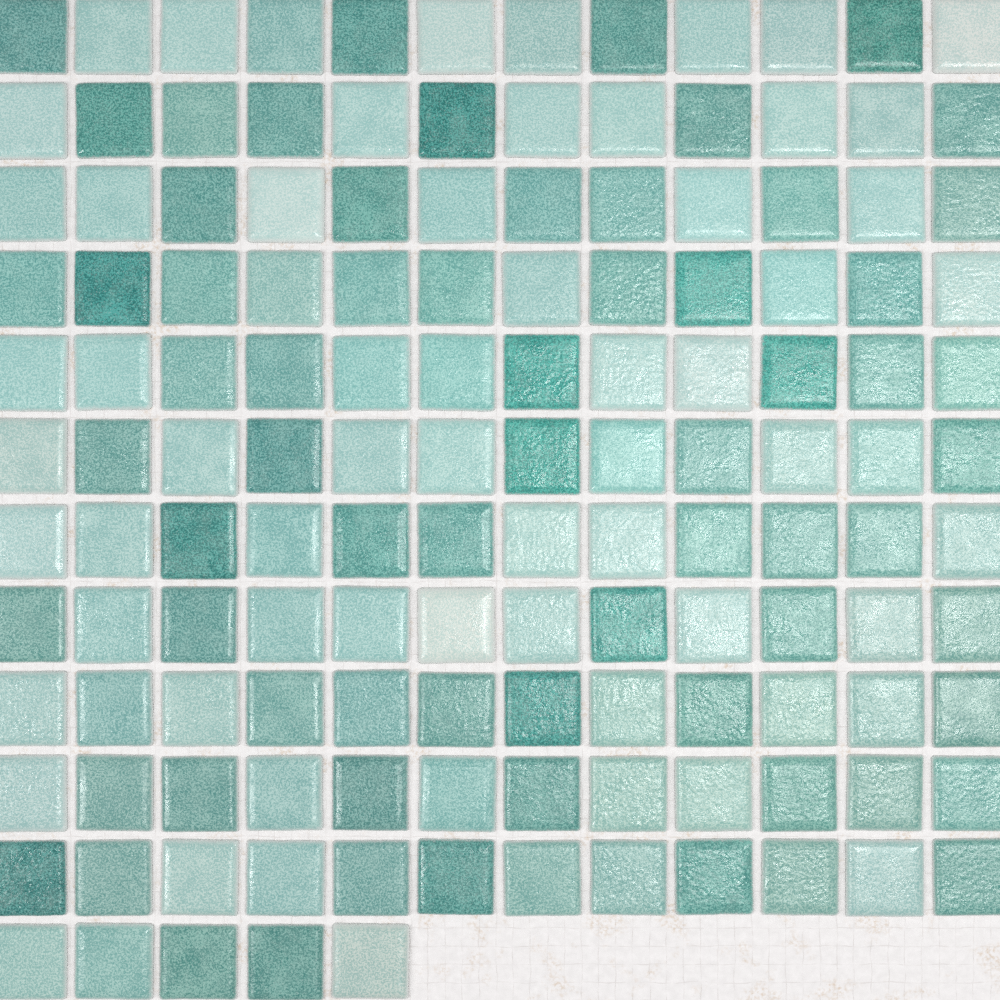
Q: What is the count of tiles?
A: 137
